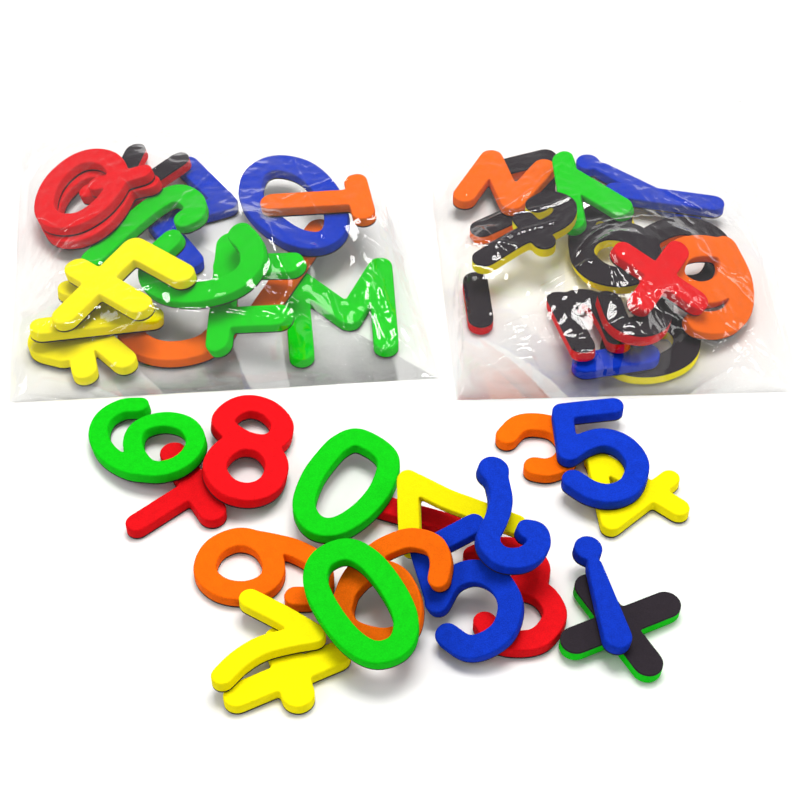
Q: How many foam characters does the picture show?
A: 50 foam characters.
